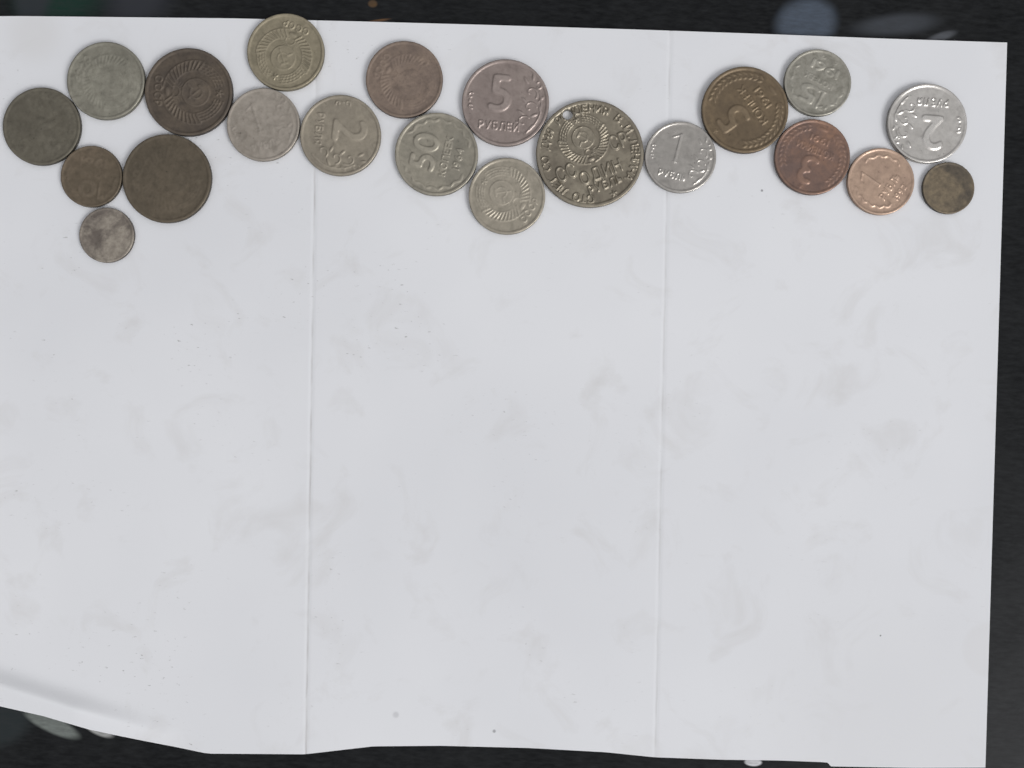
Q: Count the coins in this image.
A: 21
